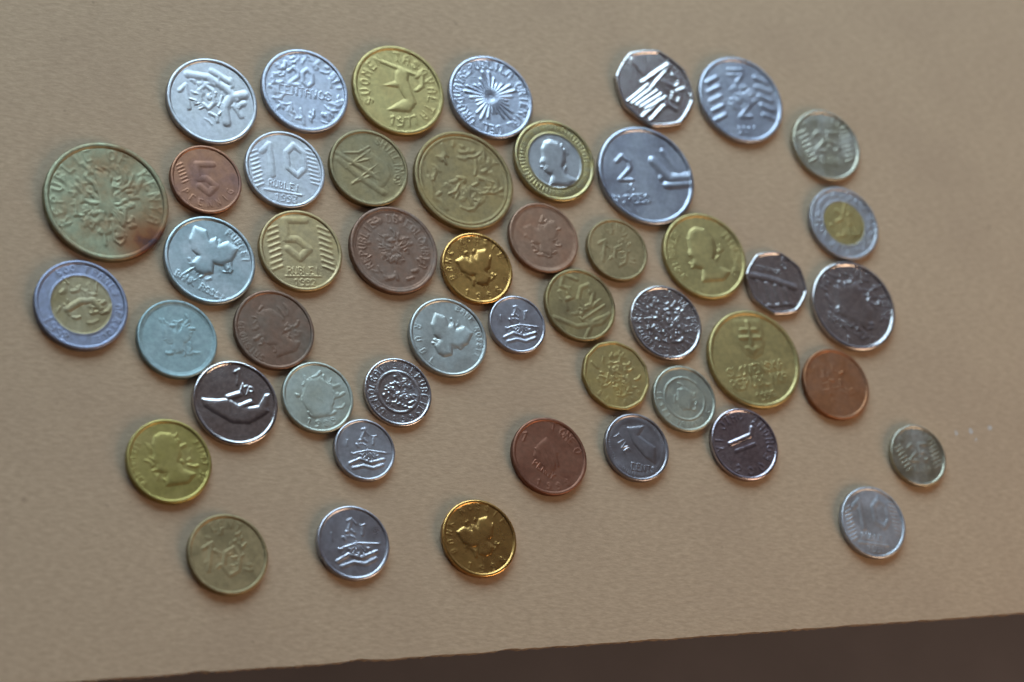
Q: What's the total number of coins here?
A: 48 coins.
